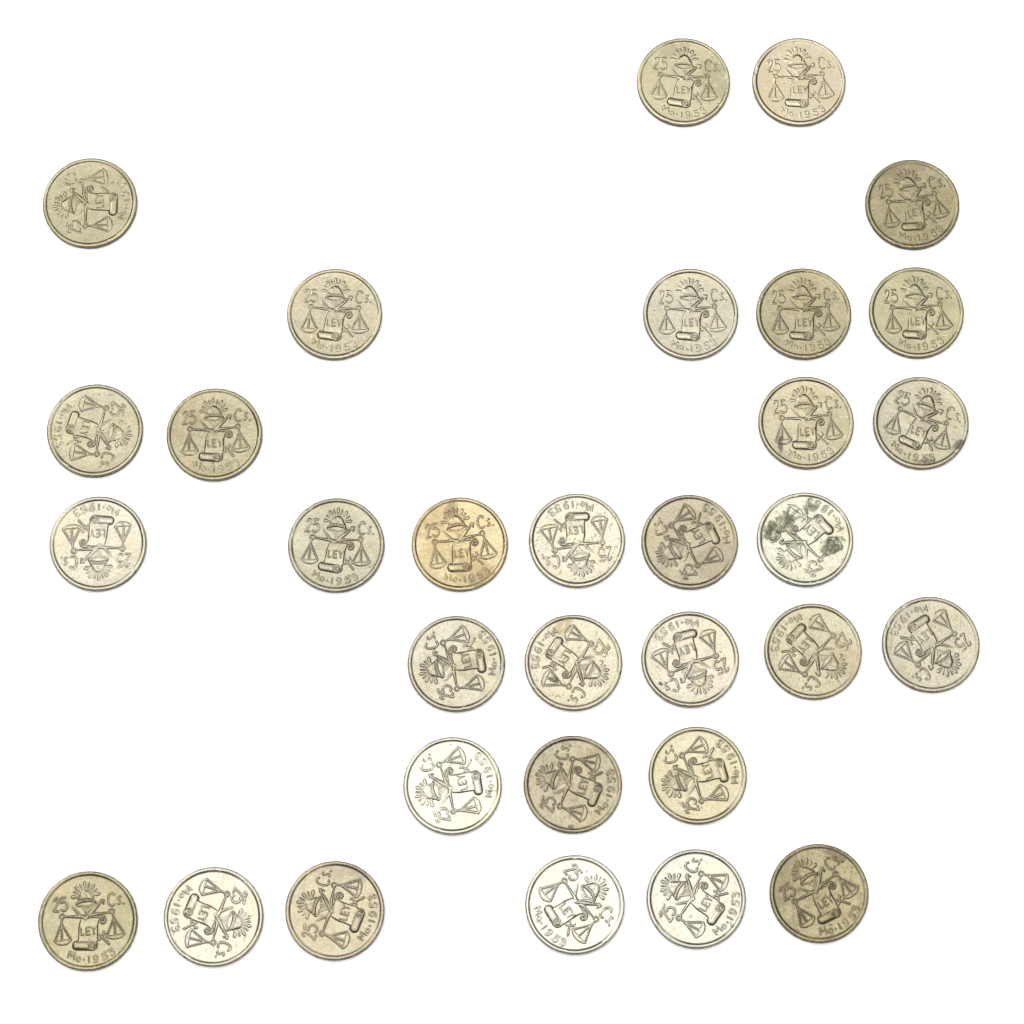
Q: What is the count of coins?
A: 32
